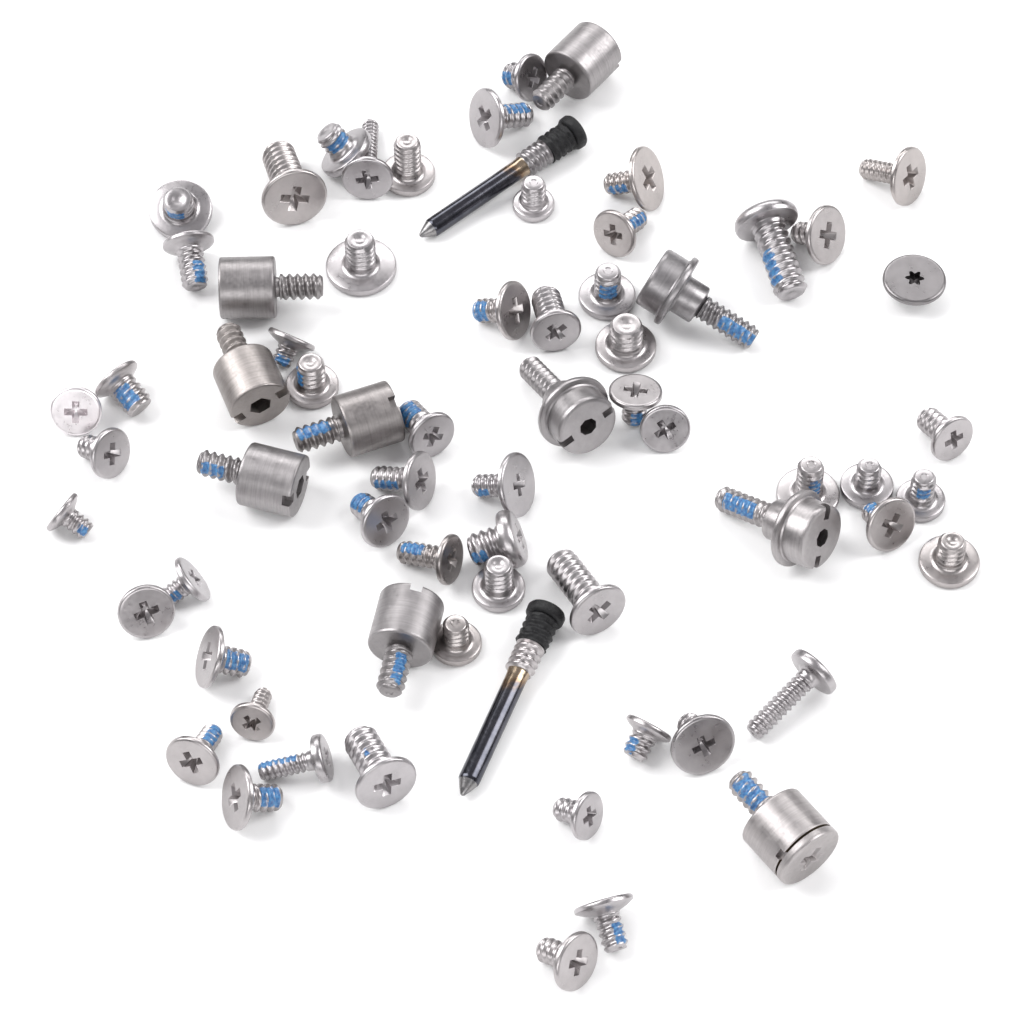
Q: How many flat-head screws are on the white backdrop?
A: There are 57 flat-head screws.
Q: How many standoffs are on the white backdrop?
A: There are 7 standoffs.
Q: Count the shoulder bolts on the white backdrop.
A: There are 3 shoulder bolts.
